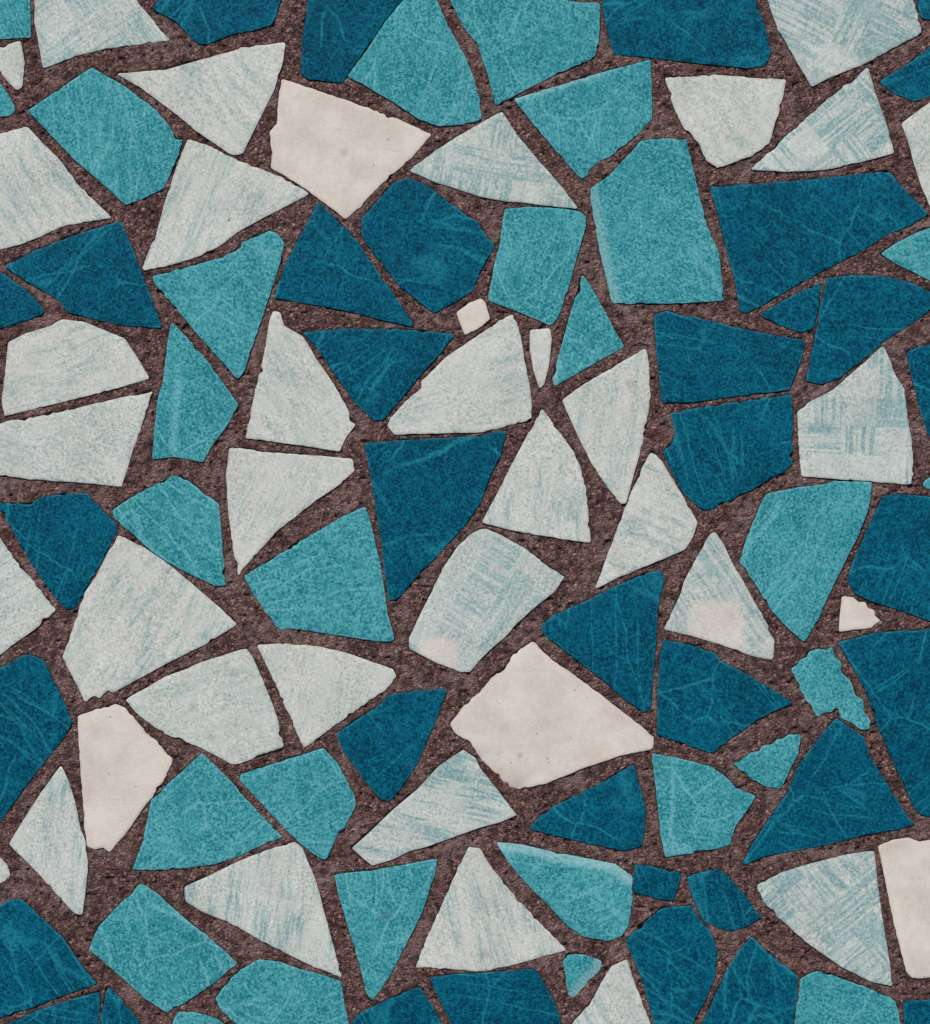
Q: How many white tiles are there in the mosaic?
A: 39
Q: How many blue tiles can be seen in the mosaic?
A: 36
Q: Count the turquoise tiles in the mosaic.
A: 28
